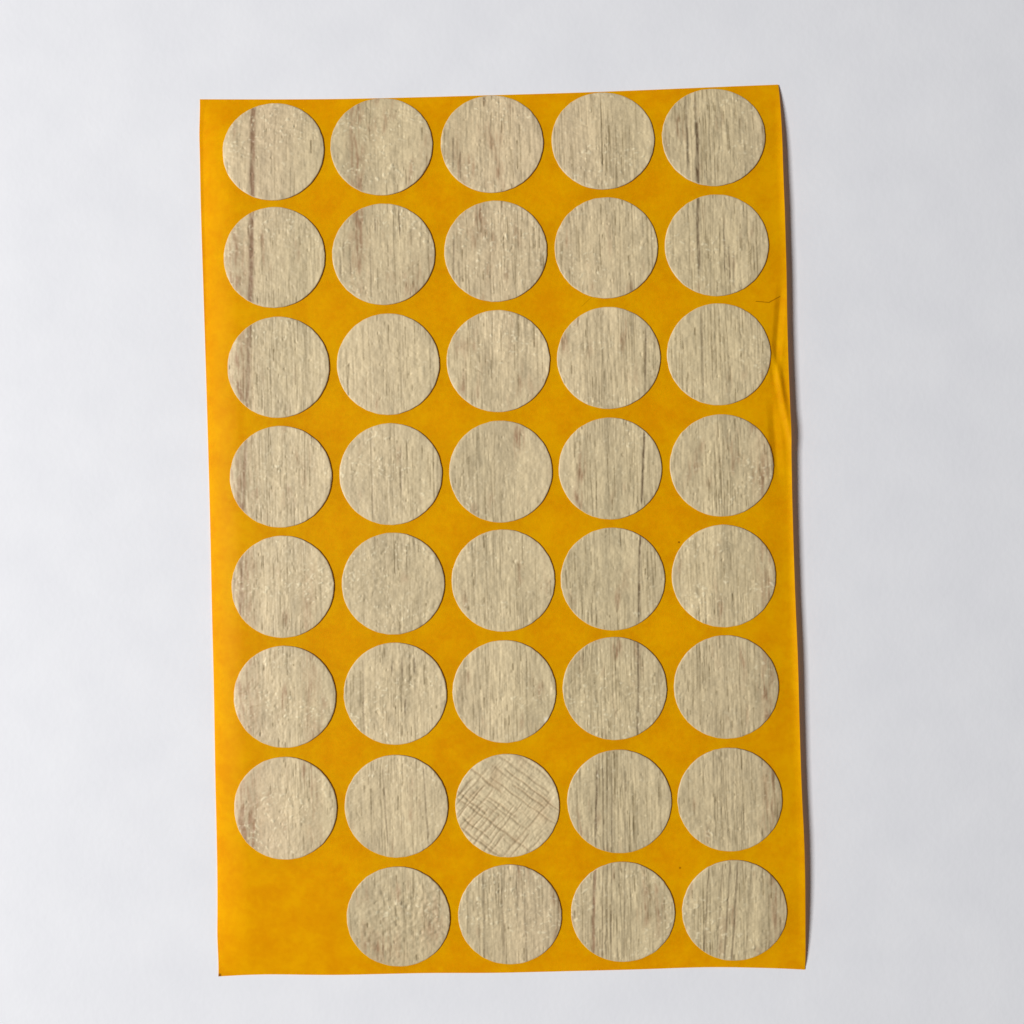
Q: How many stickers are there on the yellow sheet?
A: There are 39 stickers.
